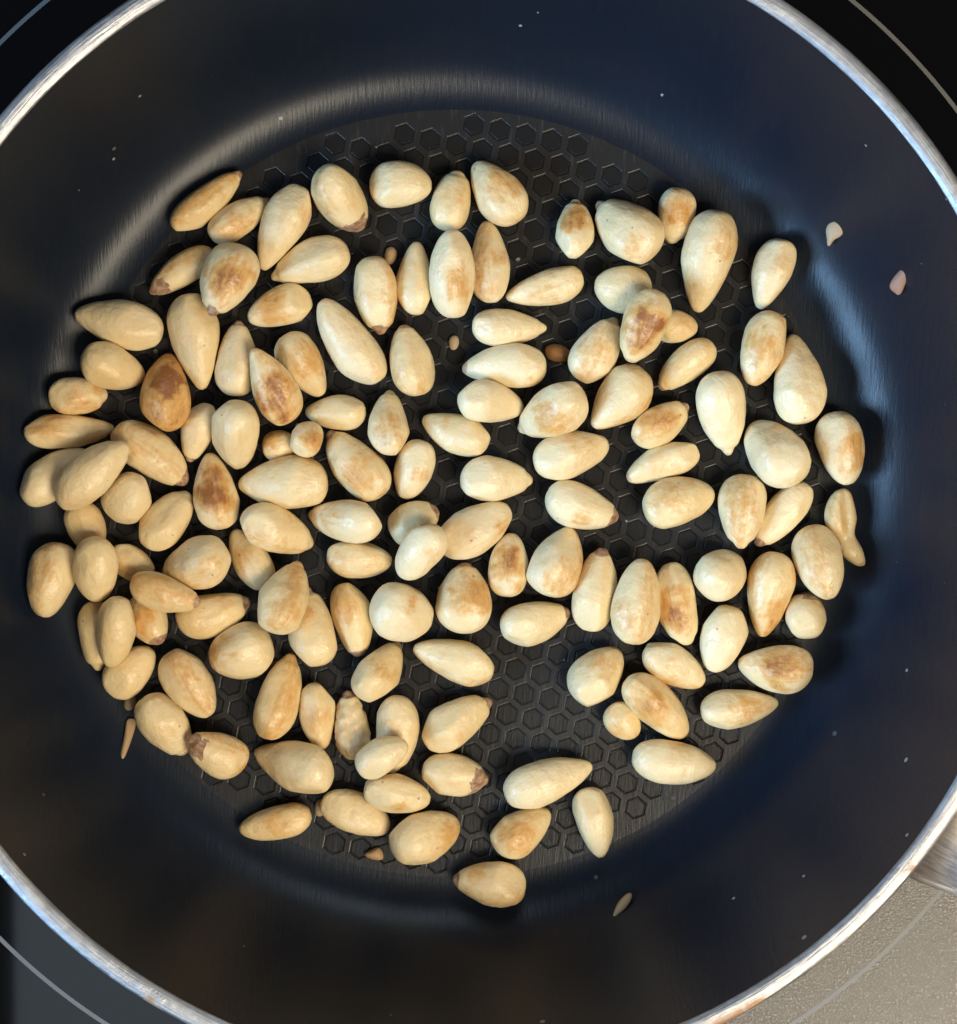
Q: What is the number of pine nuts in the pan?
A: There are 135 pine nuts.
